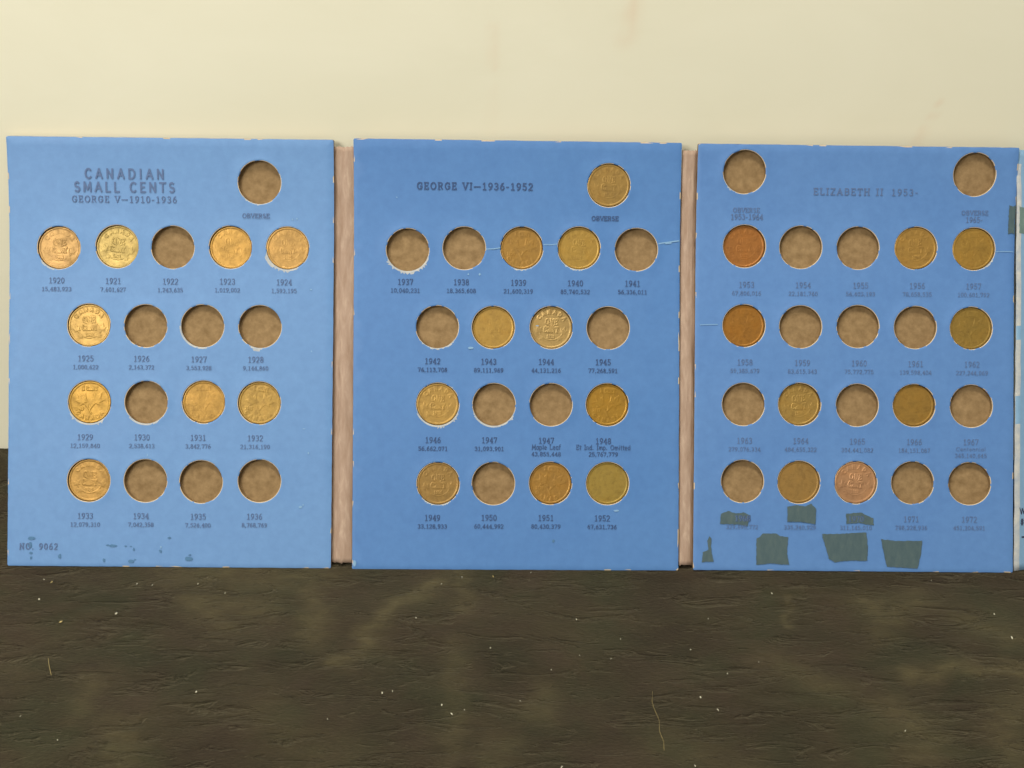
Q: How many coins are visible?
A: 28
